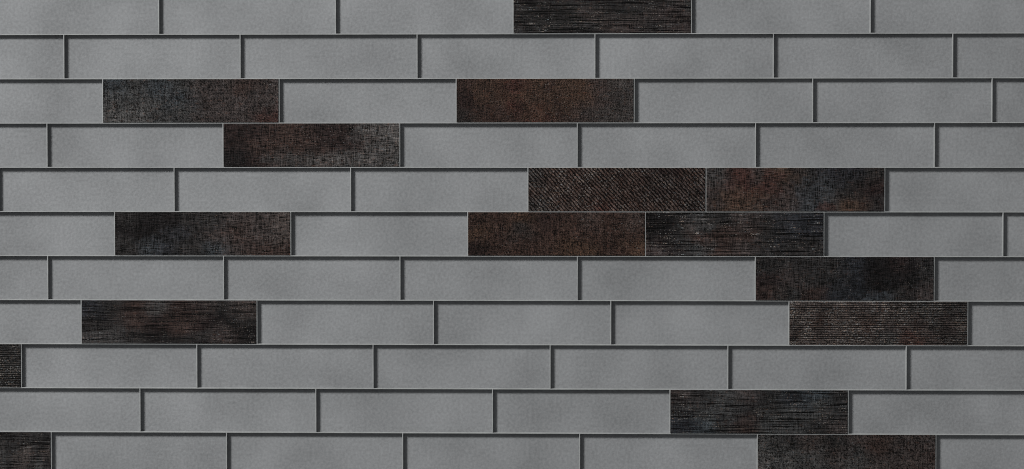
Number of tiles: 16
